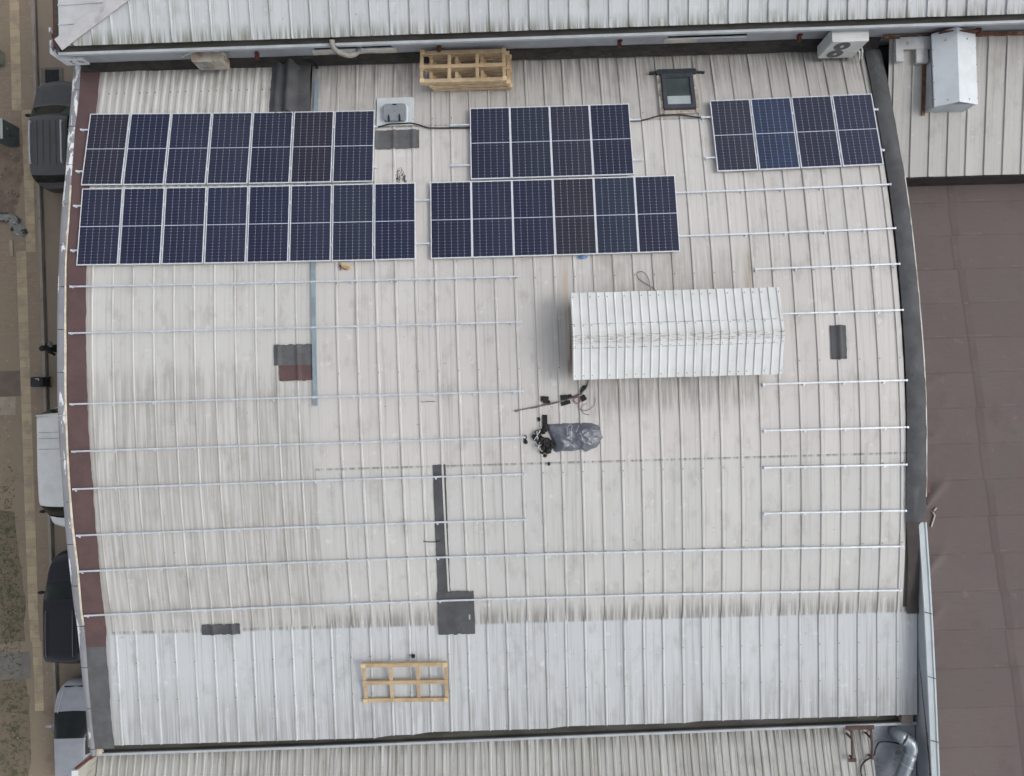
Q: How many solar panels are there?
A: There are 29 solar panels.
